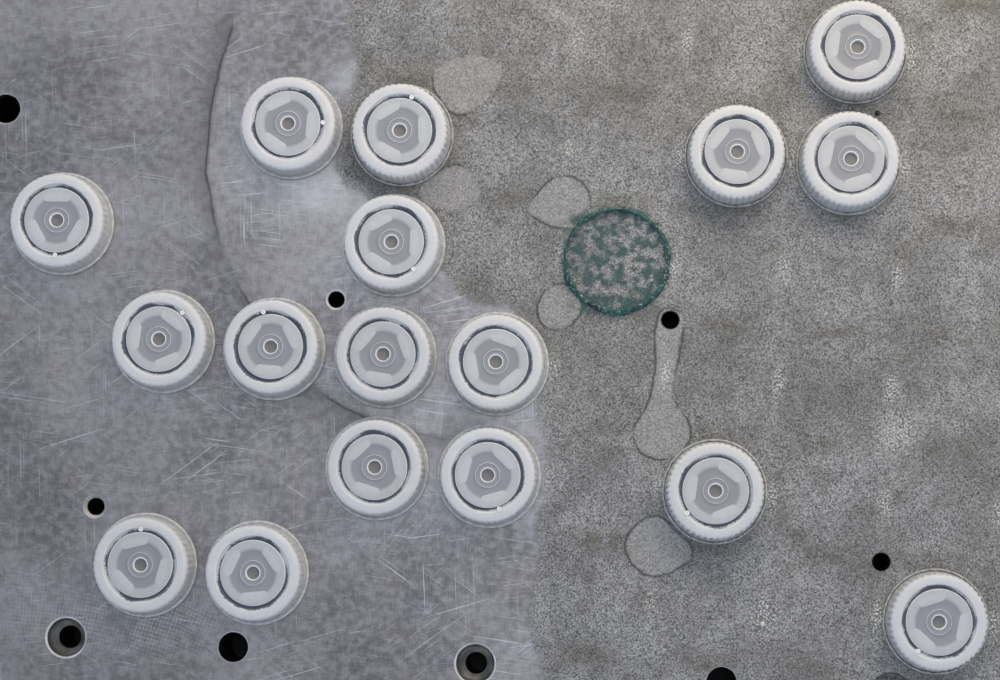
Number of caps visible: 17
